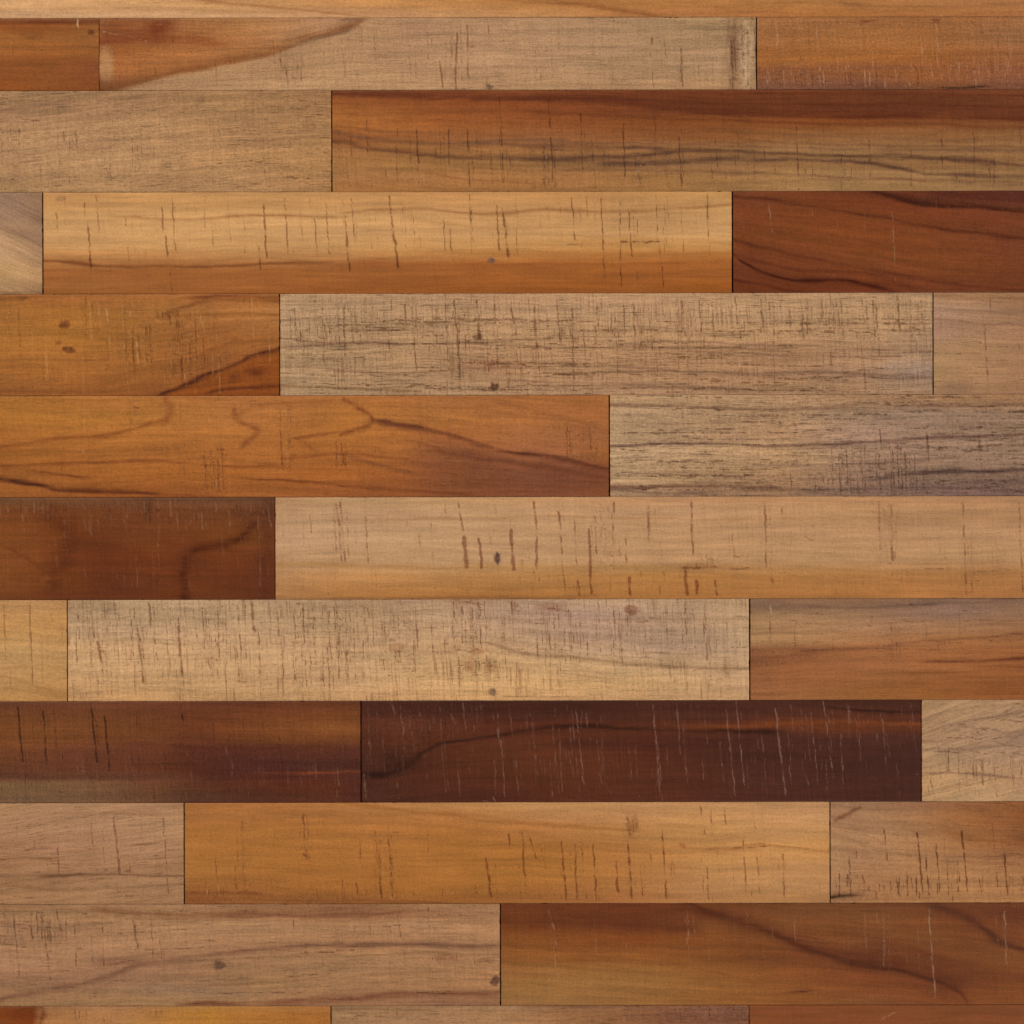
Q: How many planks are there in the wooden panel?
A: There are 30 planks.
